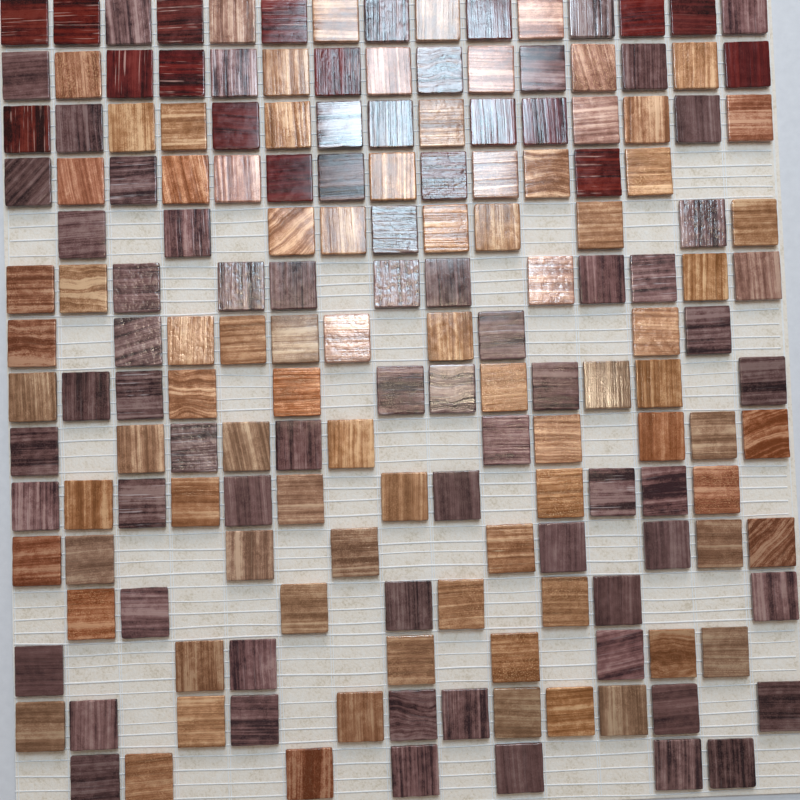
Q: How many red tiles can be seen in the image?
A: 18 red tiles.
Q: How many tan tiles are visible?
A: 85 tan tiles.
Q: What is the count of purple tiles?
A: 66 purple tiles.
